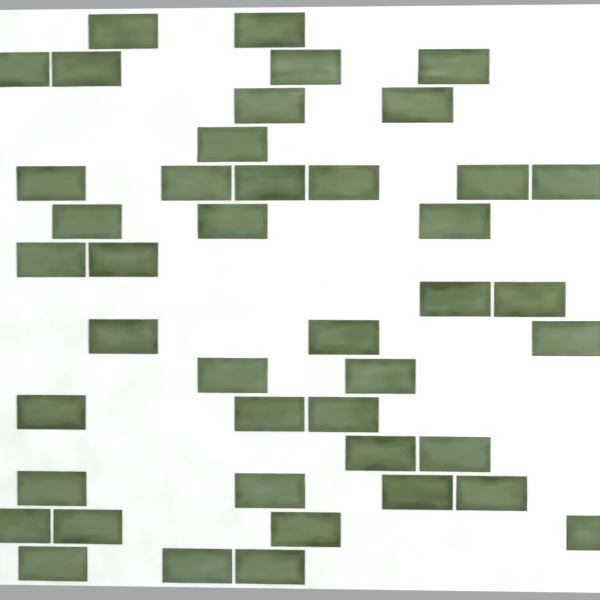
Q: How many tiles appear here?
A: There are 43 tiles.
